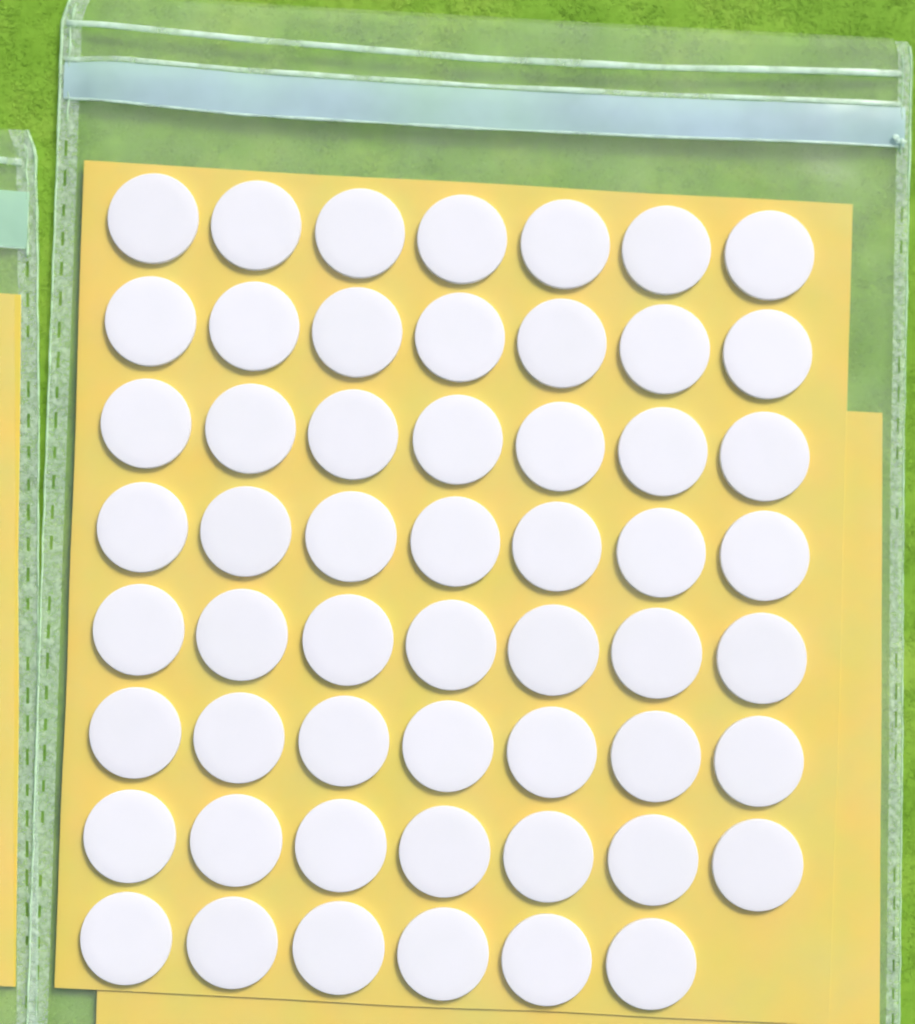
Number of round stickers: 55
